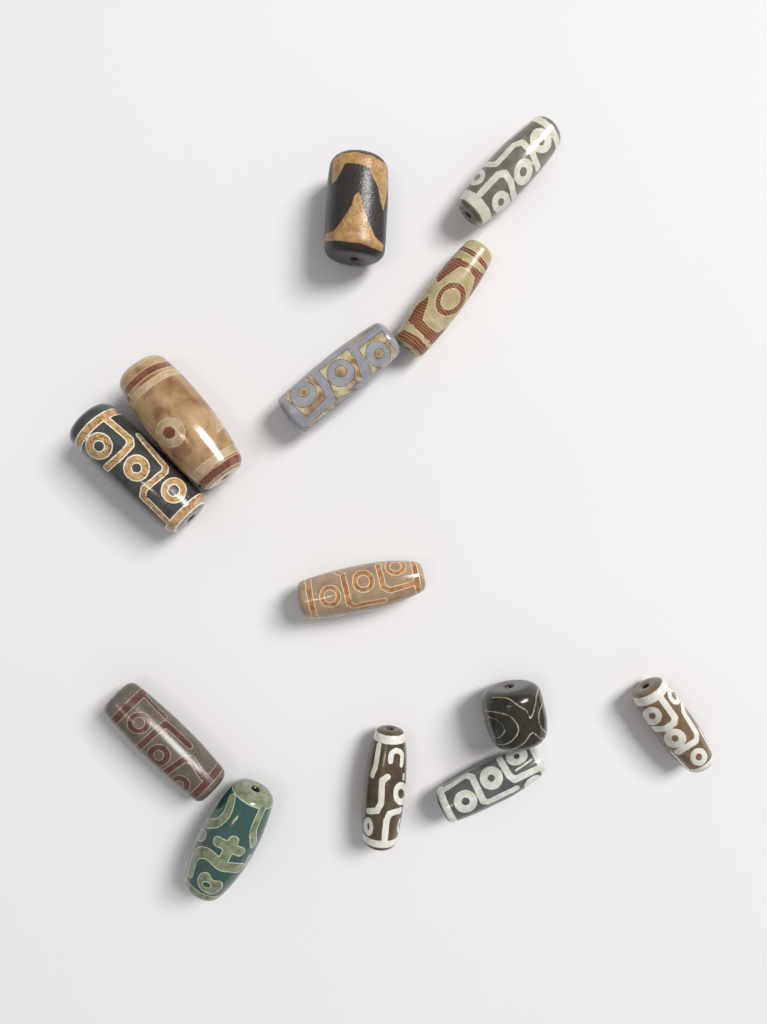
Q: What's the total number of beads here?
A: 13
